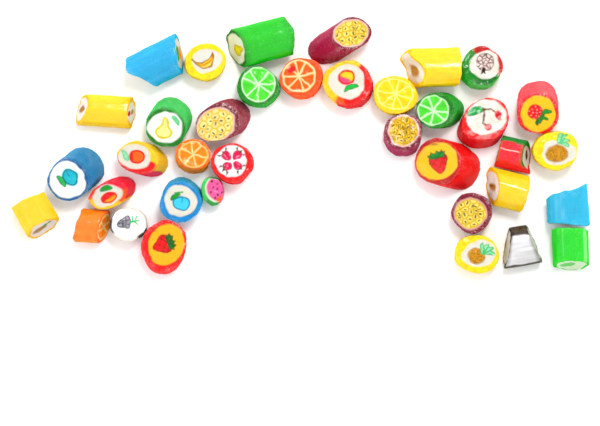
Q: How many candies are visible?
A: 37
